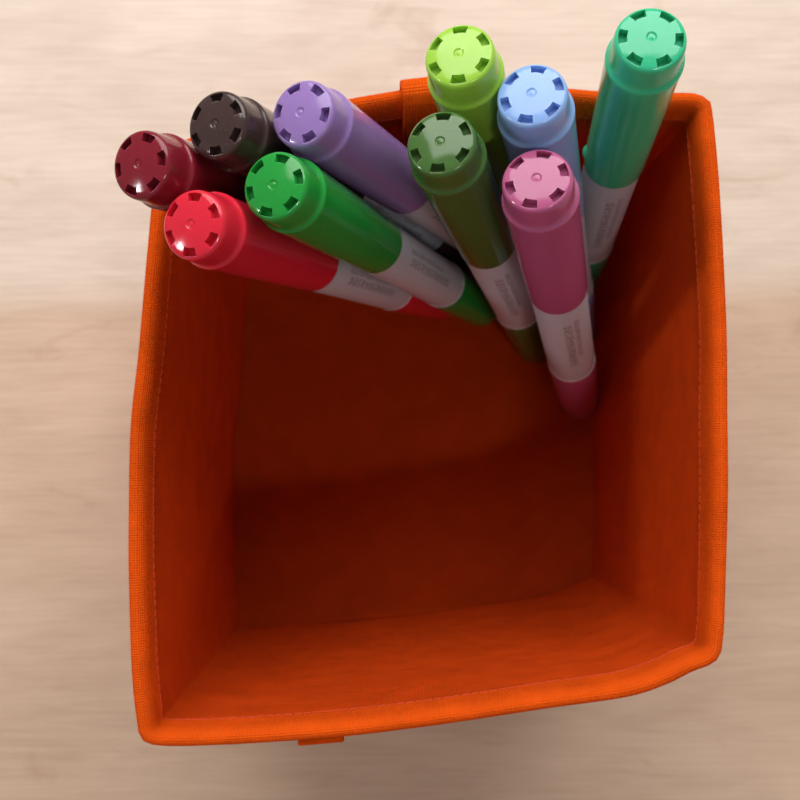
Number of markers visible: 10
